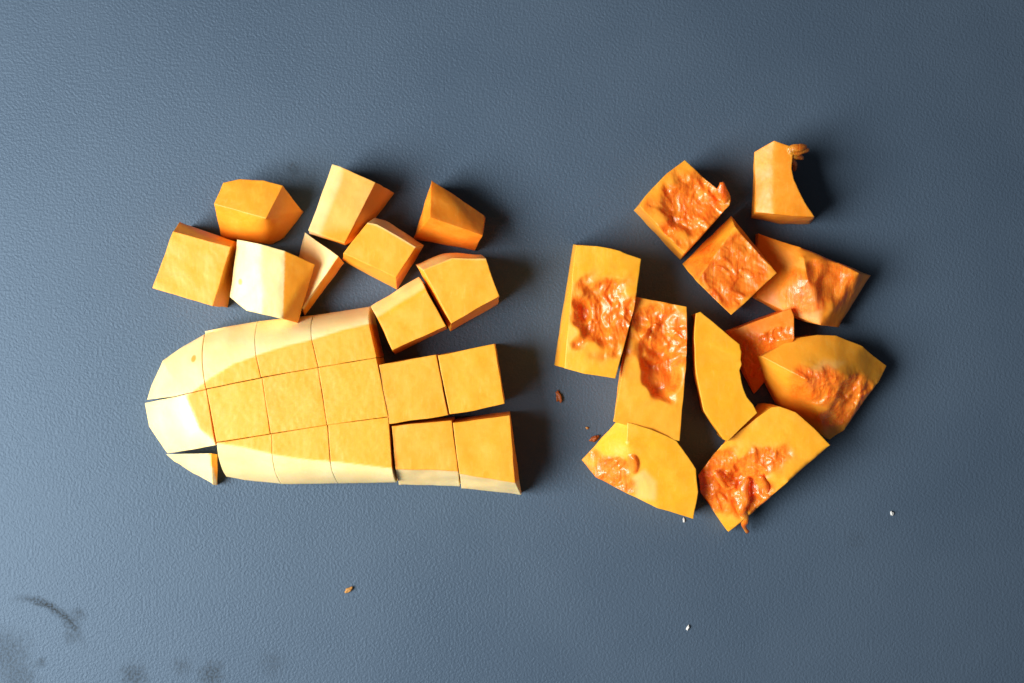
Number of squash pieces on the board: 36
